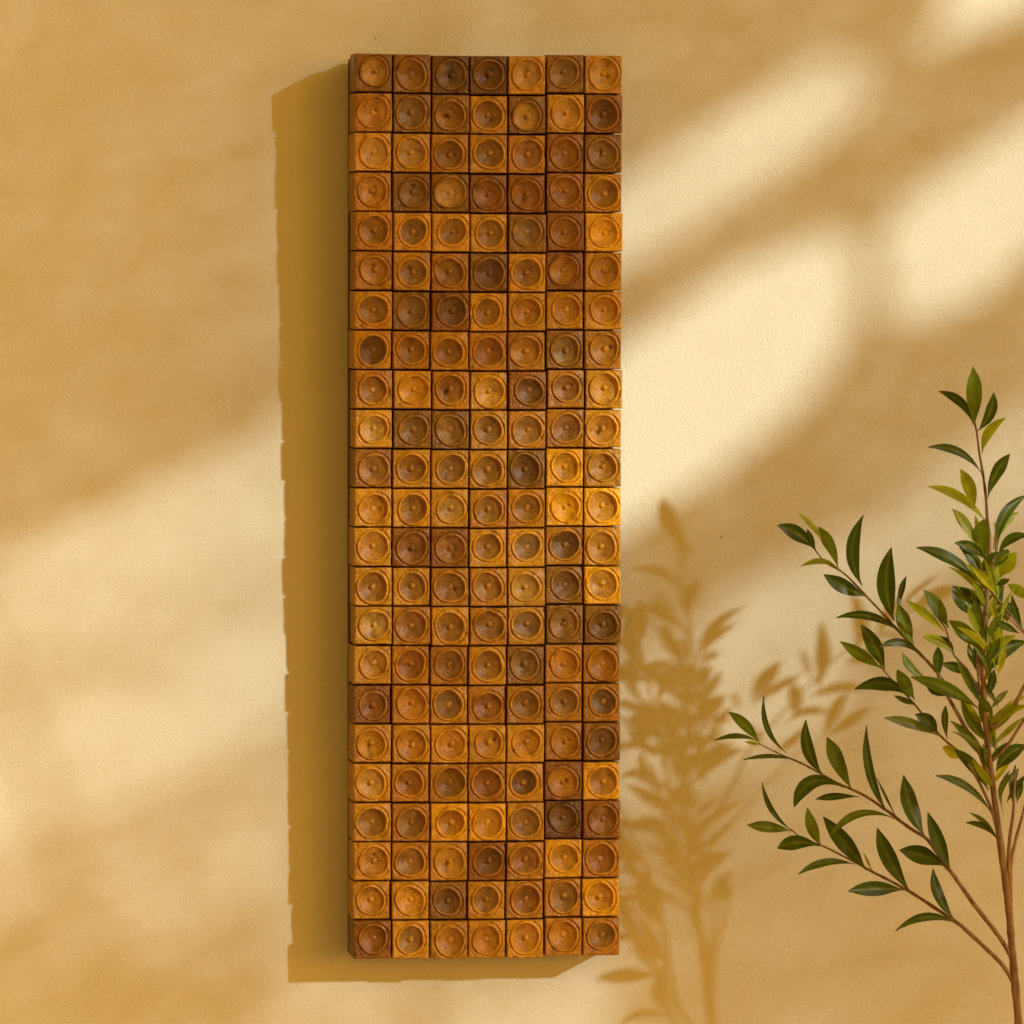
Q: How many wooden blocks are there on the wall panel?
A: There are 161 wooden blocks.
